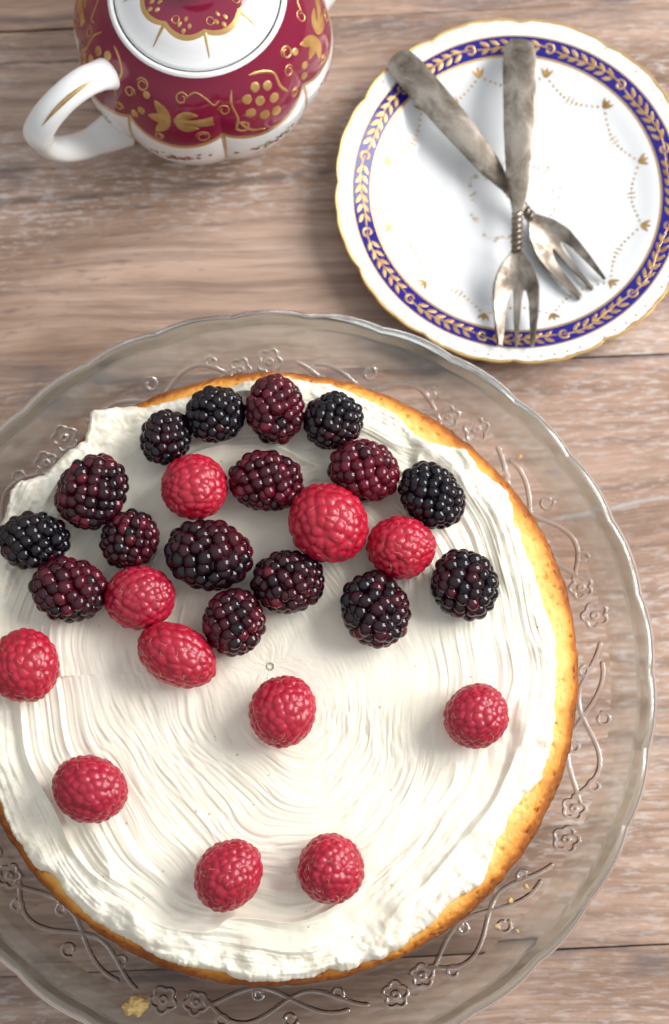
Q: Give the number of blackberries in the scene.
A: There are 16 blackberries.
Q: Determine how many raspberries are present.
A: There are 11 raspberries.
